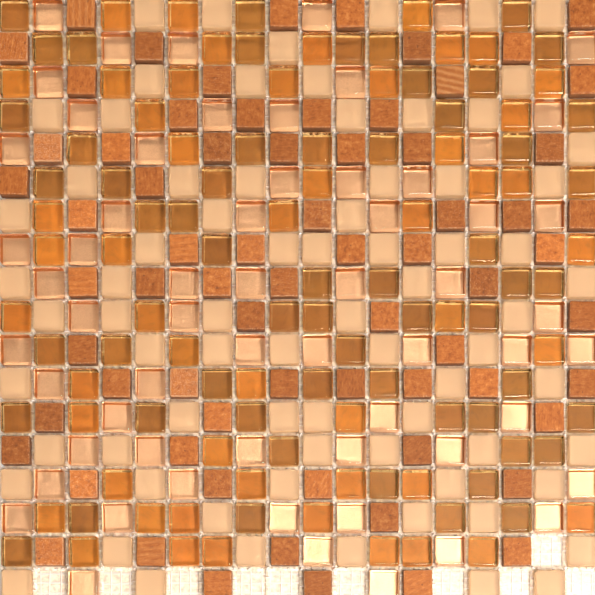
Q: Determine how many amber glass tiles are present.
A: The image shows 109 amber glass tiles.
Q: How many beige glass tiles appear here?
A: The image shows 74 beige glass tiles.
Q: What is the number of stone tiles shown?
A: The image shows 70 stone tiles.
